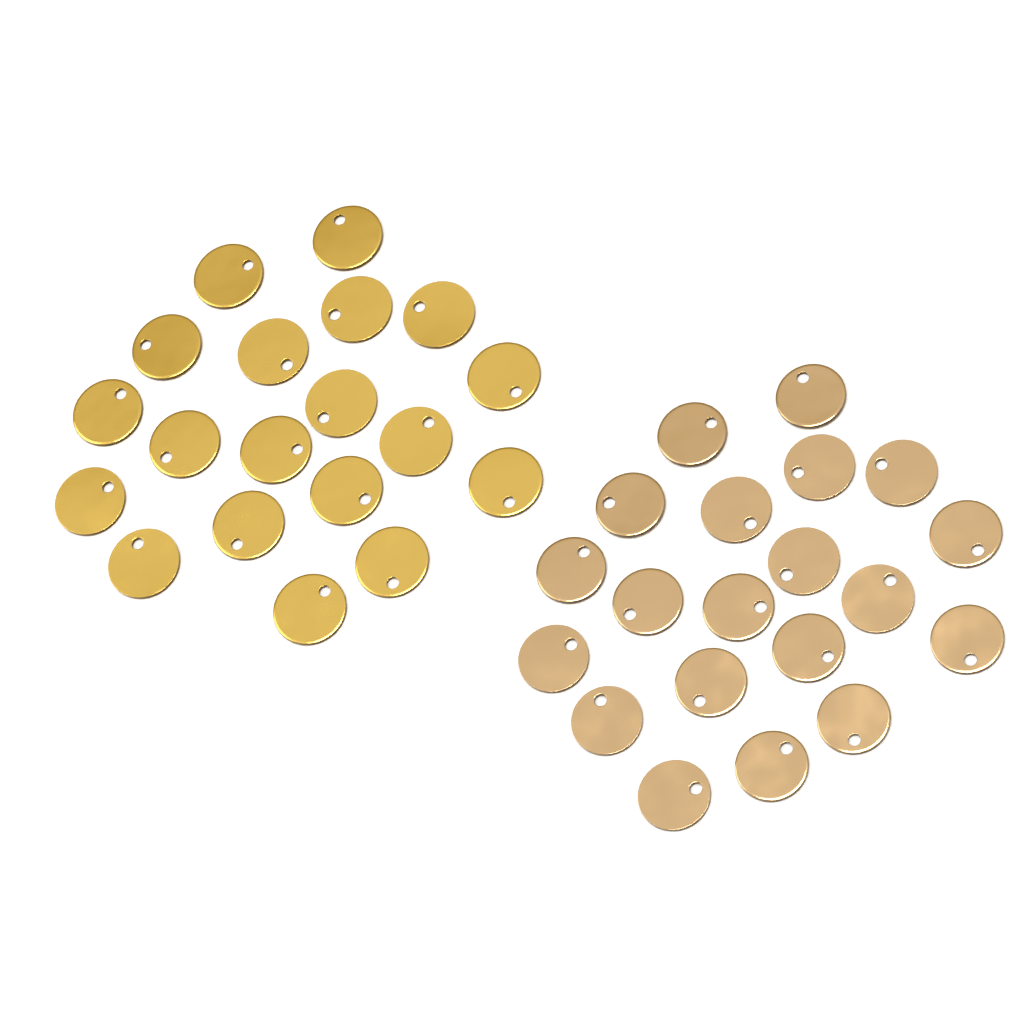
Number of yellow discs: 19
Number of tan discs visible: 20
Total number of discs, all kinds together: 39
